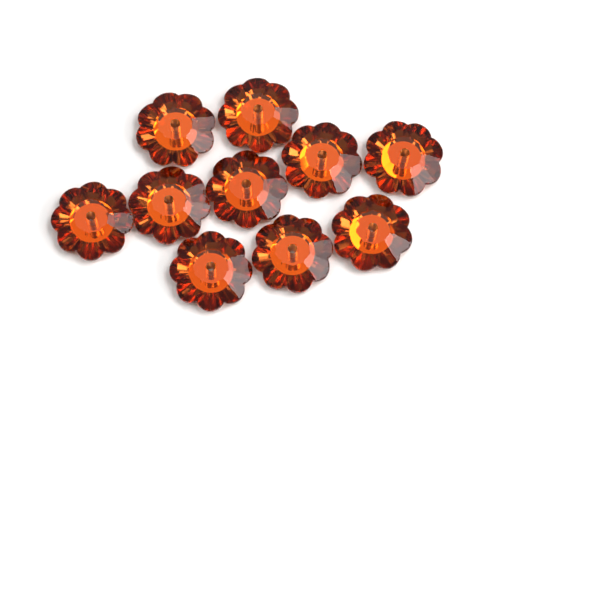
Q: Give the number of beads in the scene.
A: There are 10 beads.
